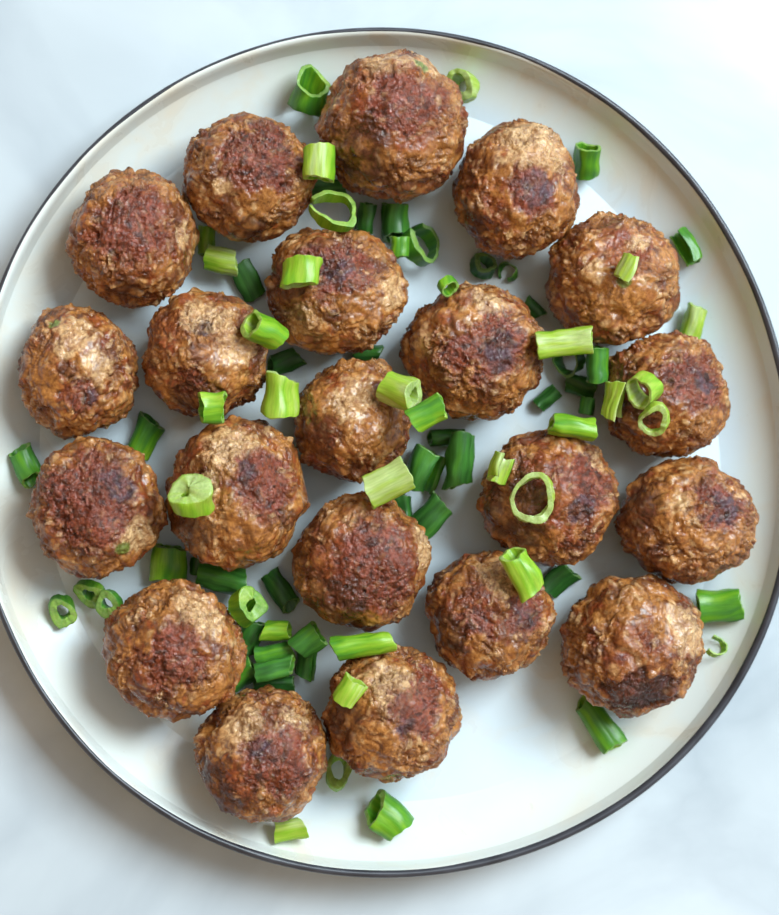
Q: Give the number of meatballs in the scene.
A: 21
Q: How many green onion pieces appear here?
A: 75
